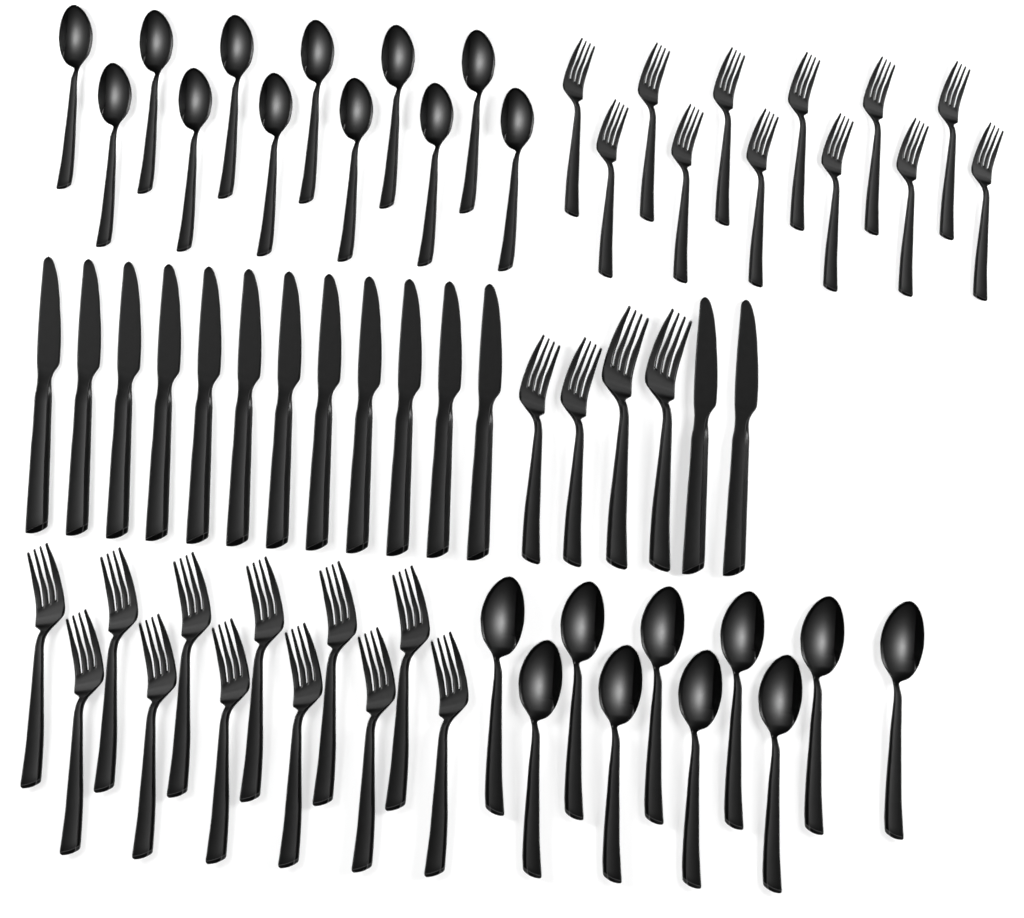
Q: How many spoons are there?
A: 22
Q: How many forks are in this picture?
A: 28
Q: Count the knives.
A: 14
